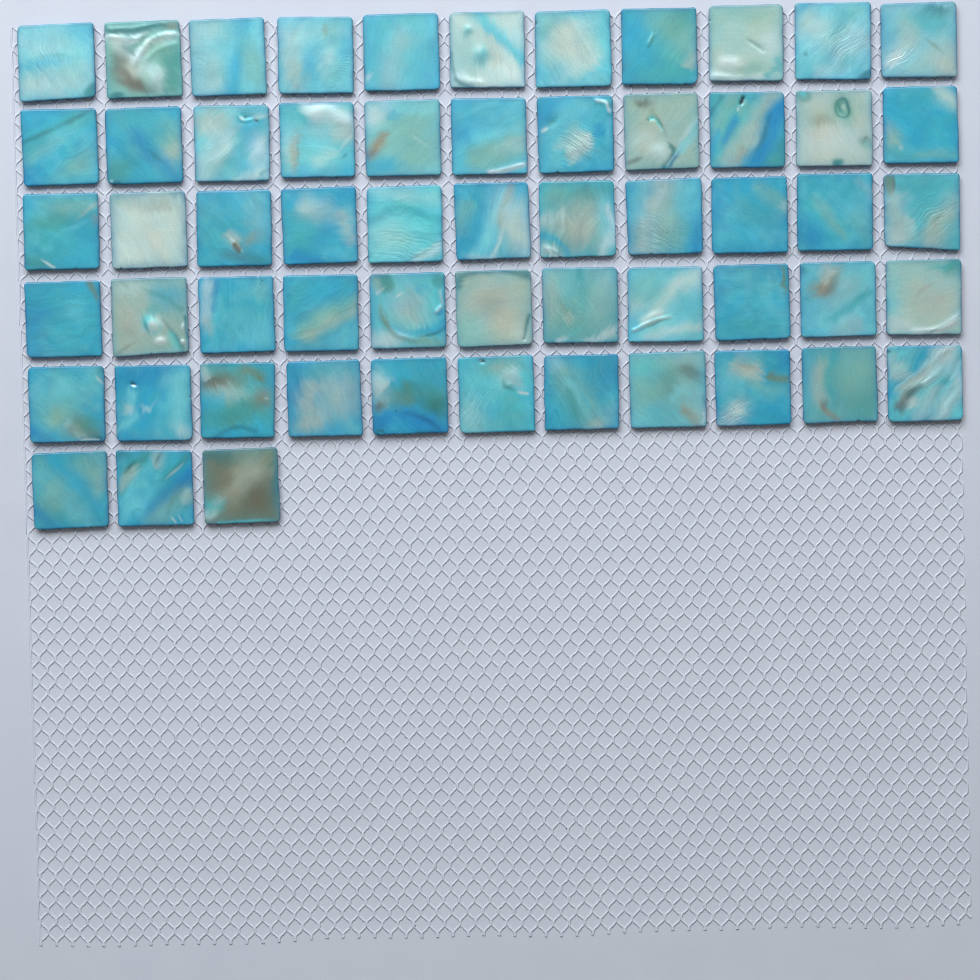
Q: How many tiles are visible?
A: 58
